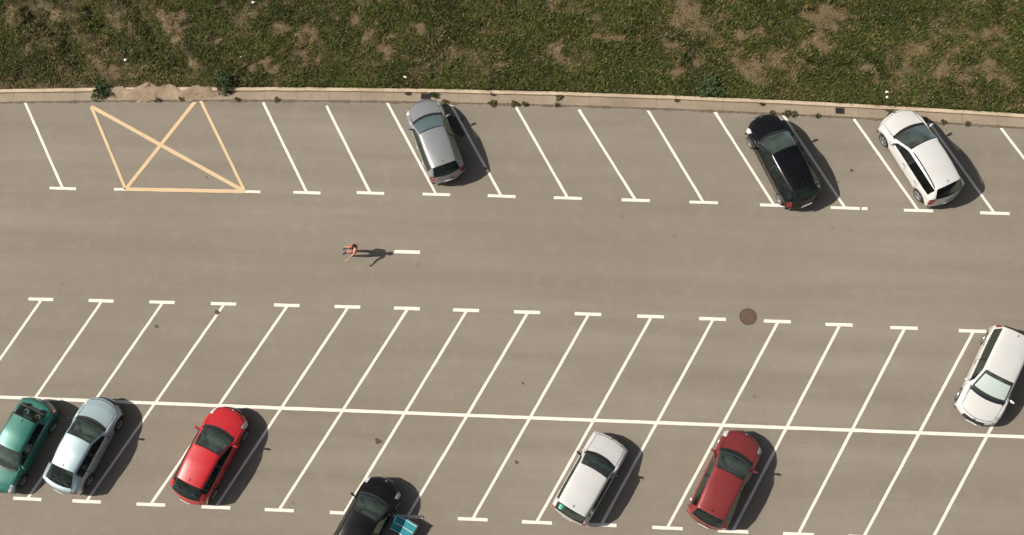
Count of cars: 10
